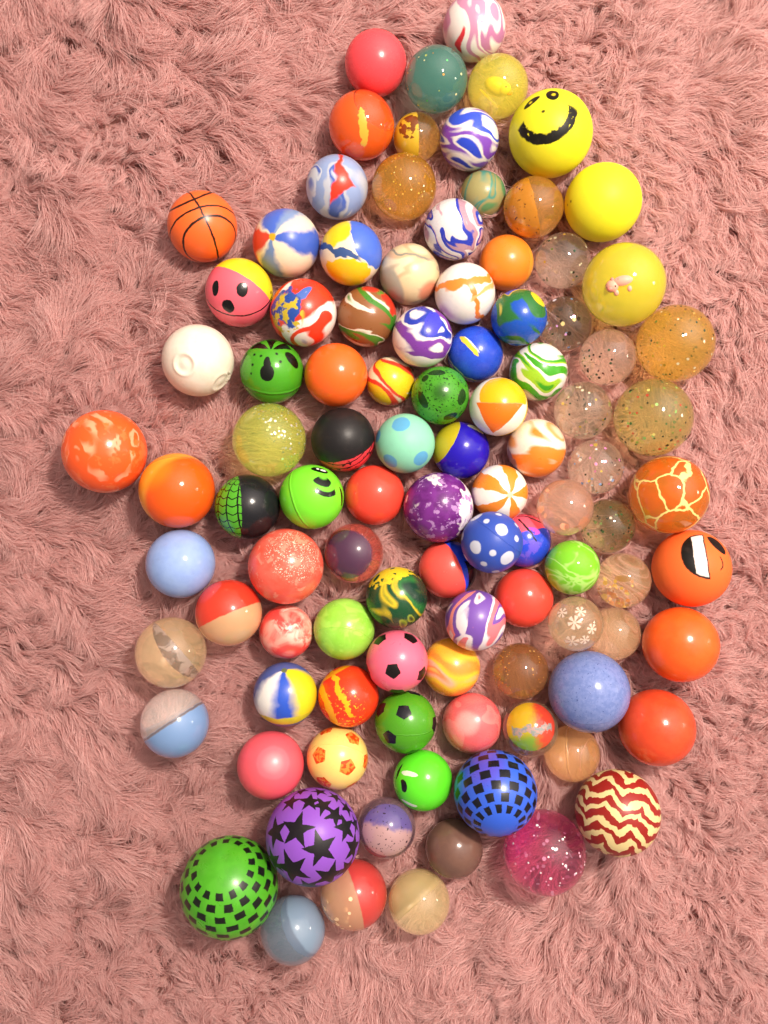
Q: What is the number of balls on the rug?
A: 100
